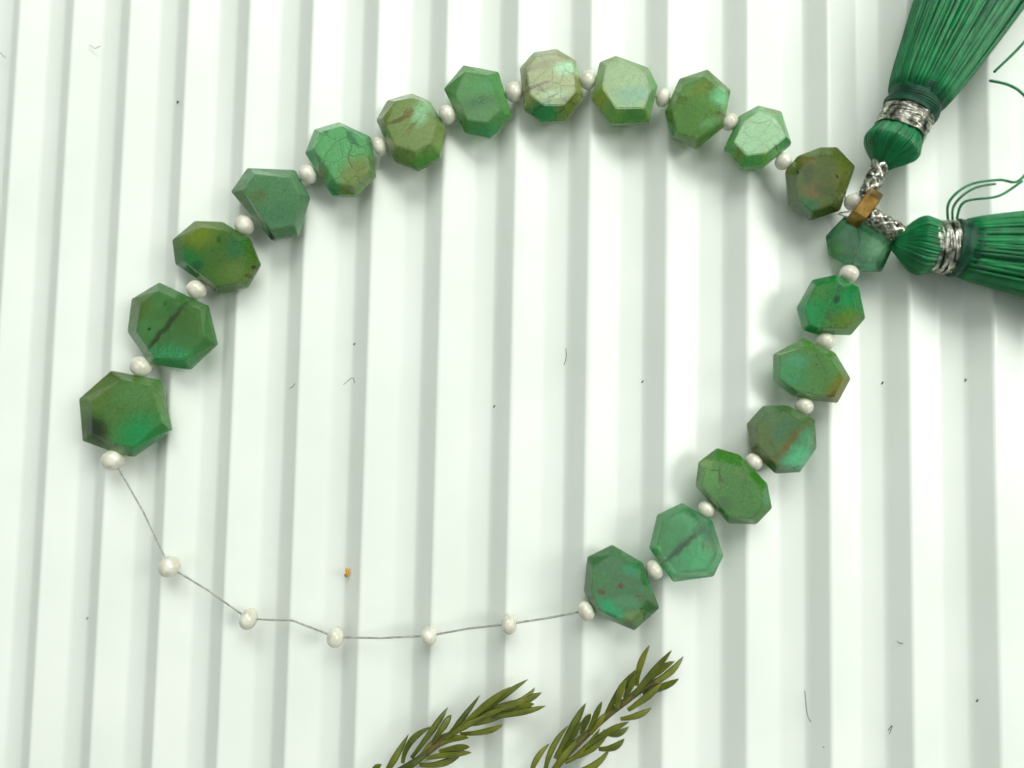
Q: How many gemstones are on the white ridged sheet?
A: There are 19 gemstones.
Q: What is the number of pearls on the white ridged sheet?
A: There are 25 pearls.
